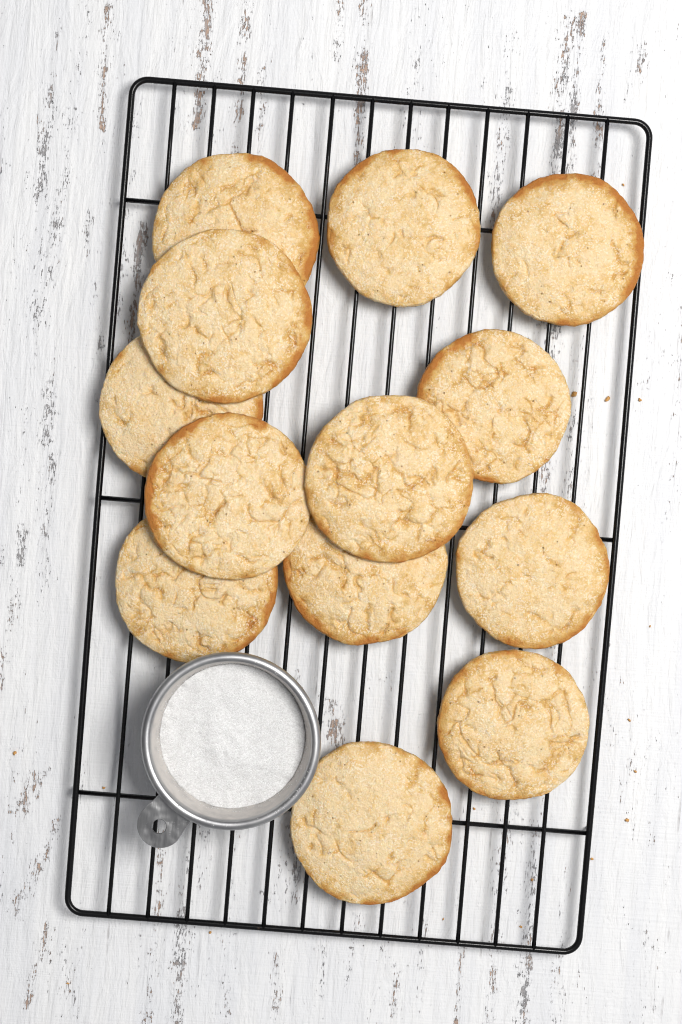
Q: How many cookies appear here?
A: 13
